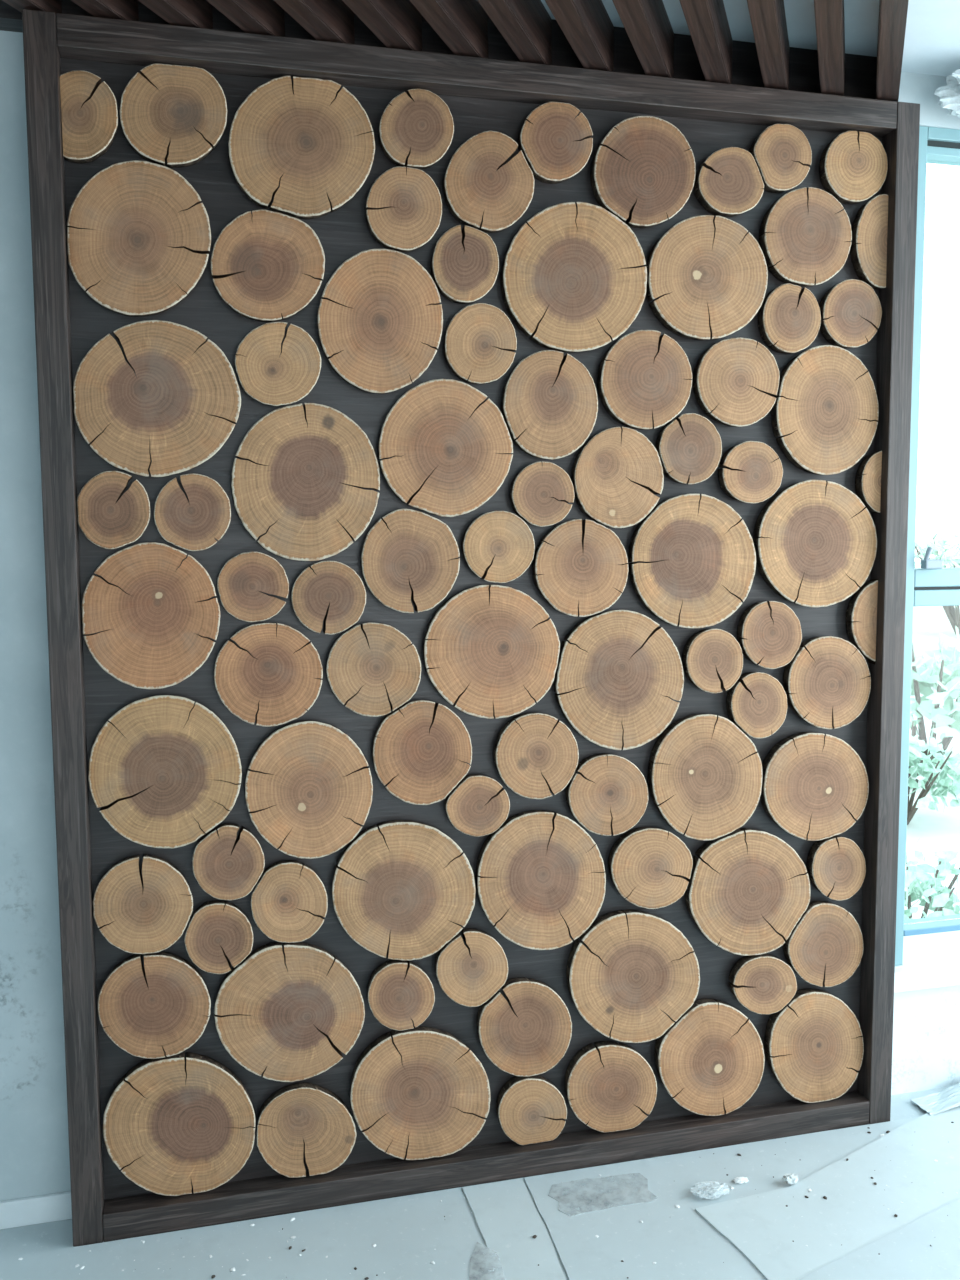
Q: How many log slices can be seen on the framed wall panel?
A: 86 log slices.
